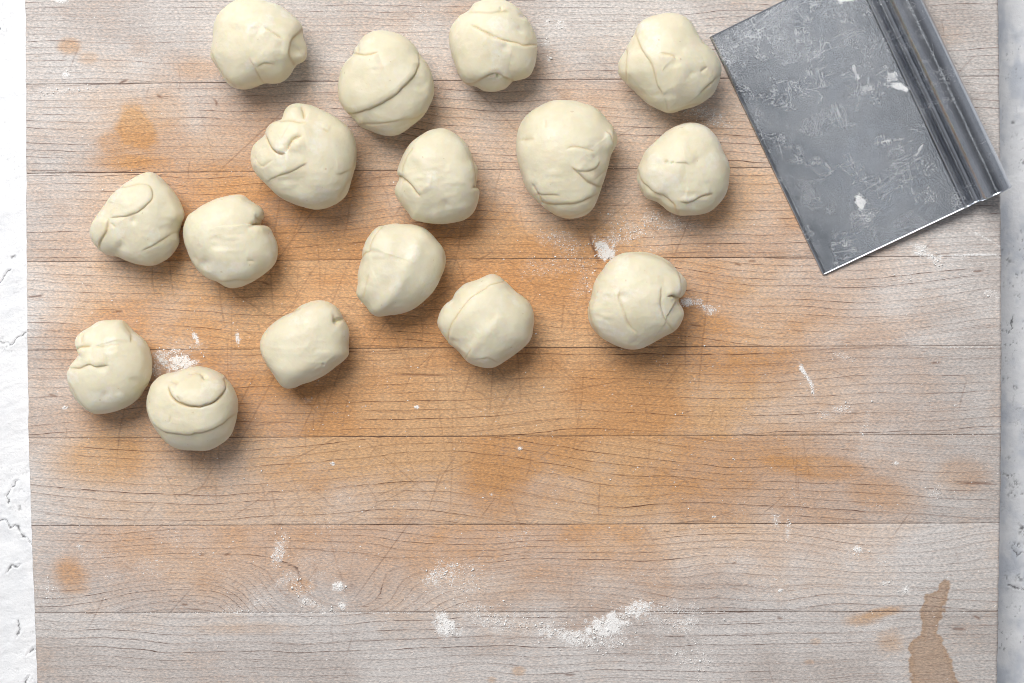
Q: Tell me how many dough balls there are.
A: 16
